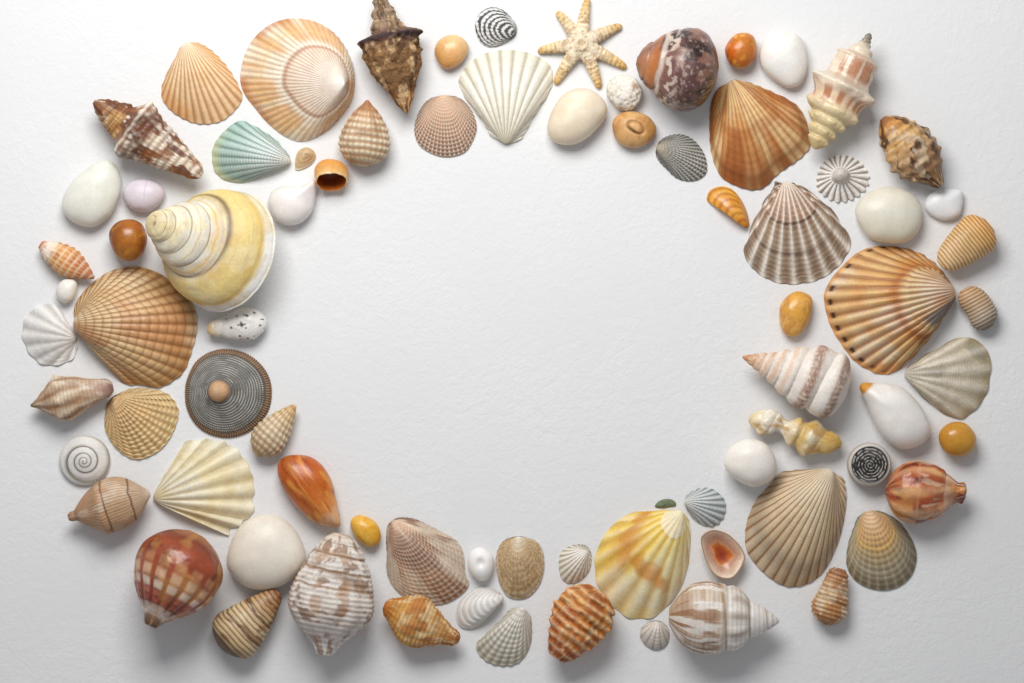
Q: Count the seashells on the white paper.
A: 59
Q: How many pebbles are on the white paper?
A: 19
